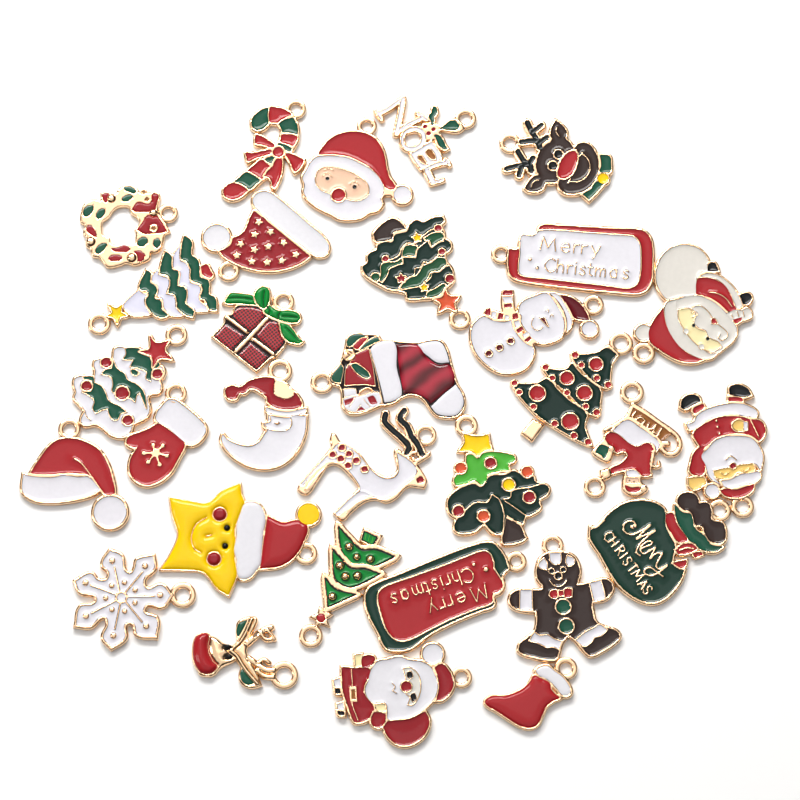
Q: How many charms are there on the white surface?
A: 31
